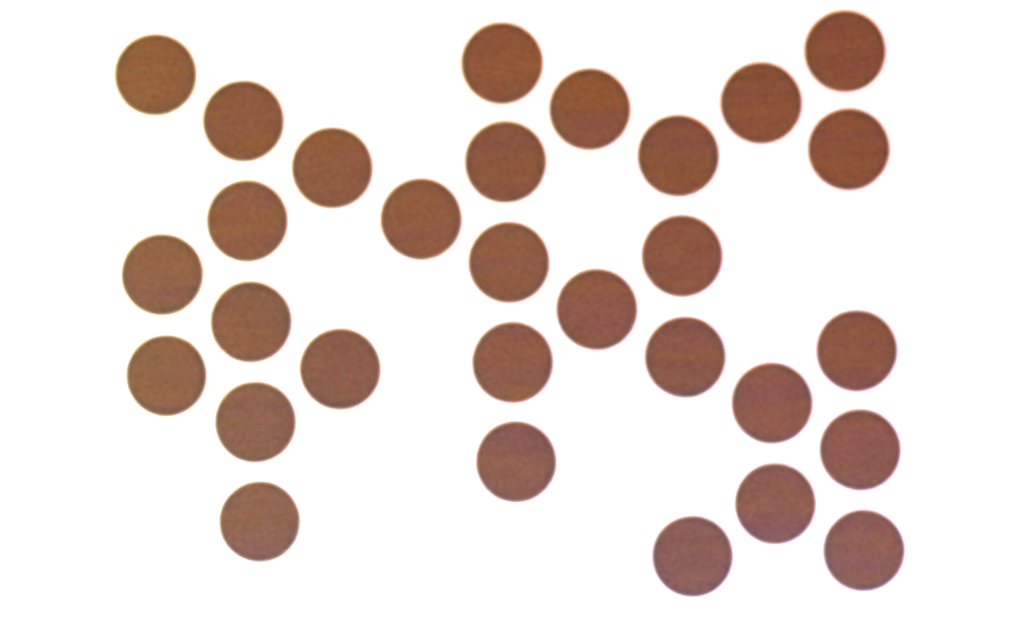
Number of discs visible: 30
